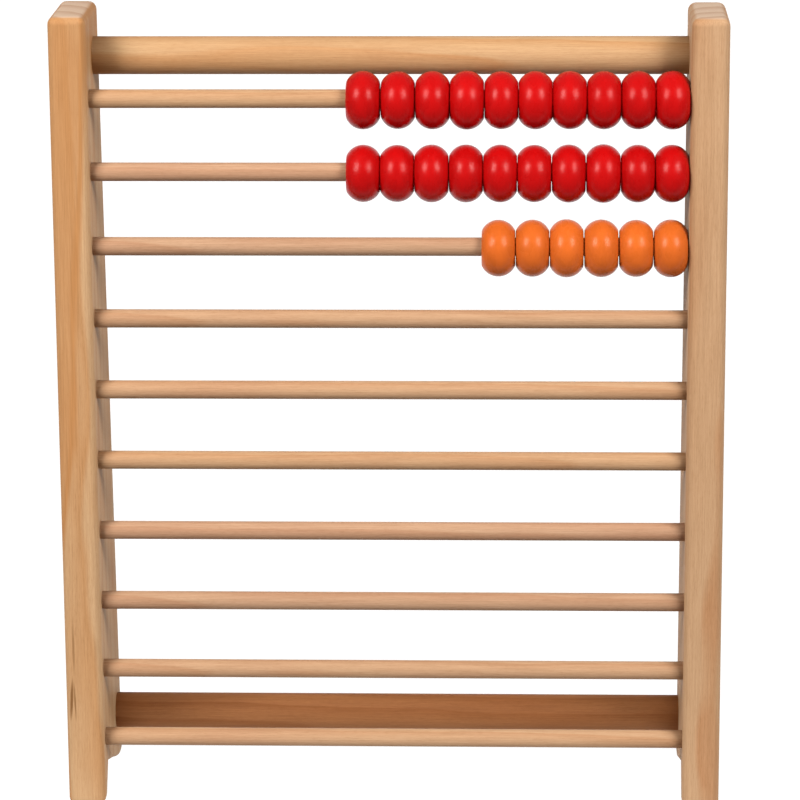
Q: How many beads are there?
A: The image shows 26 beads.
